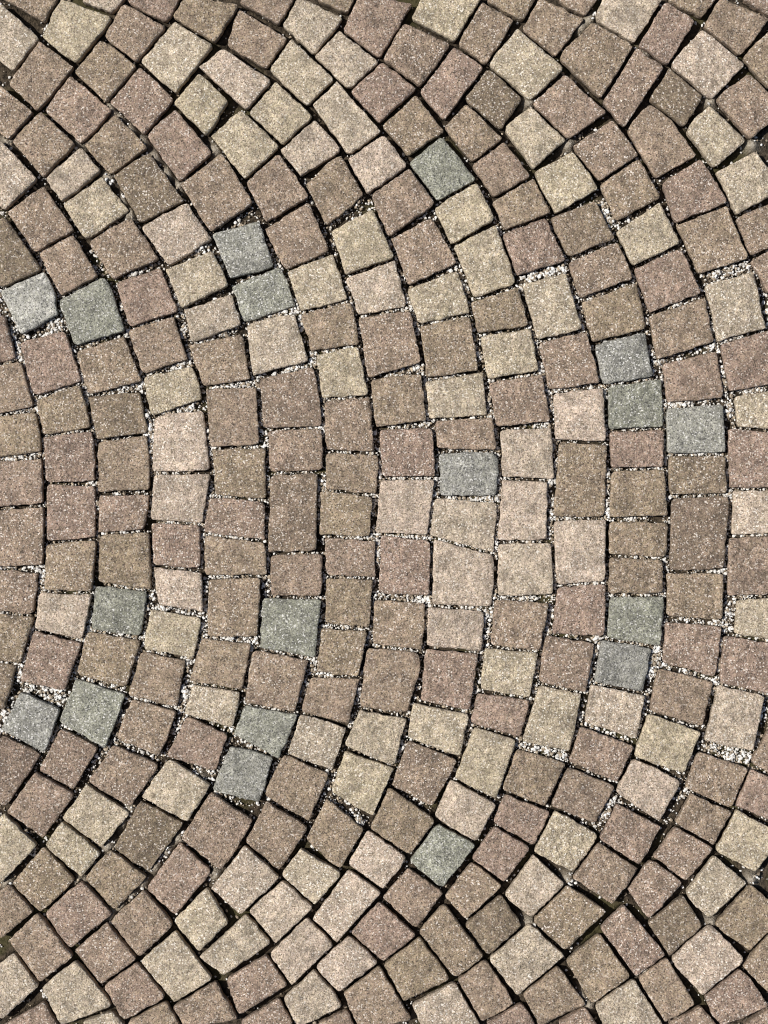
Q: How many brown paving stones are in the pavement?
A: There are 199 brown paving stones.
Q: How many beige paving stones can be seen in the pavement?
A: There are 98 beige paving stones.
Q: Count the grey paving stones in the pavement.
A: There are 18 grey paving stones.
